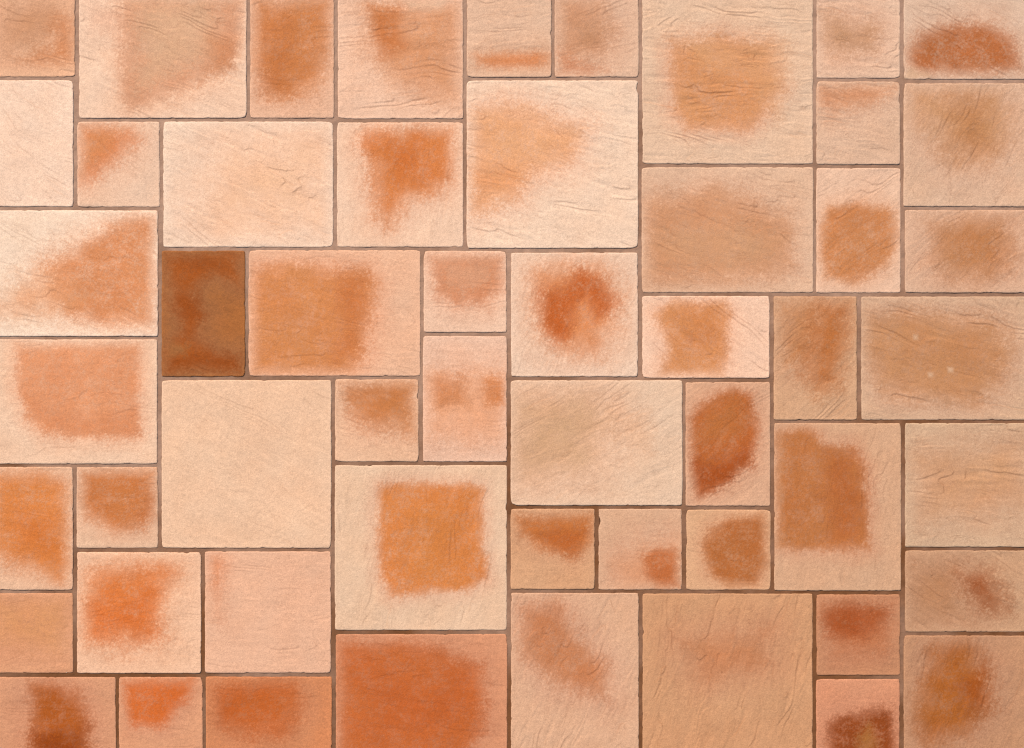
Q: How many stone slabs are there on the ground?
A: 54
